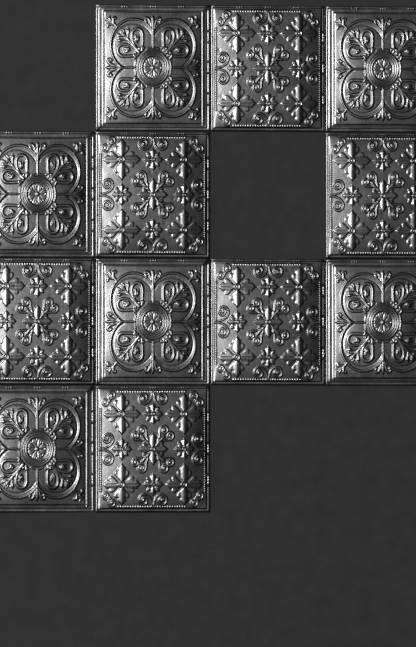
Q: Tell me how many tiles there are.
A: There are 12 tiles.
